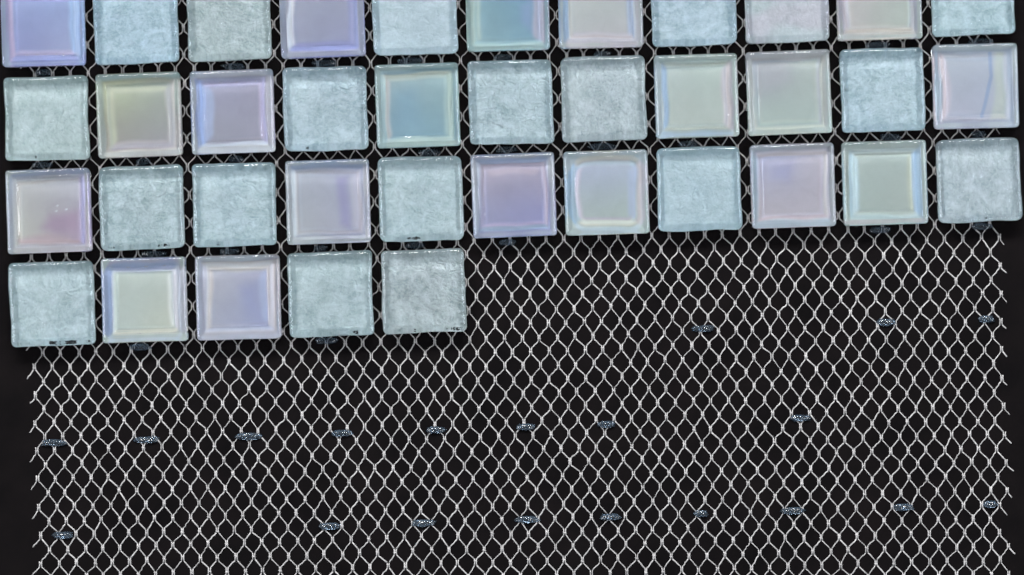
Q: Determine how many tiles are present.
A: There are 38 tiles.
